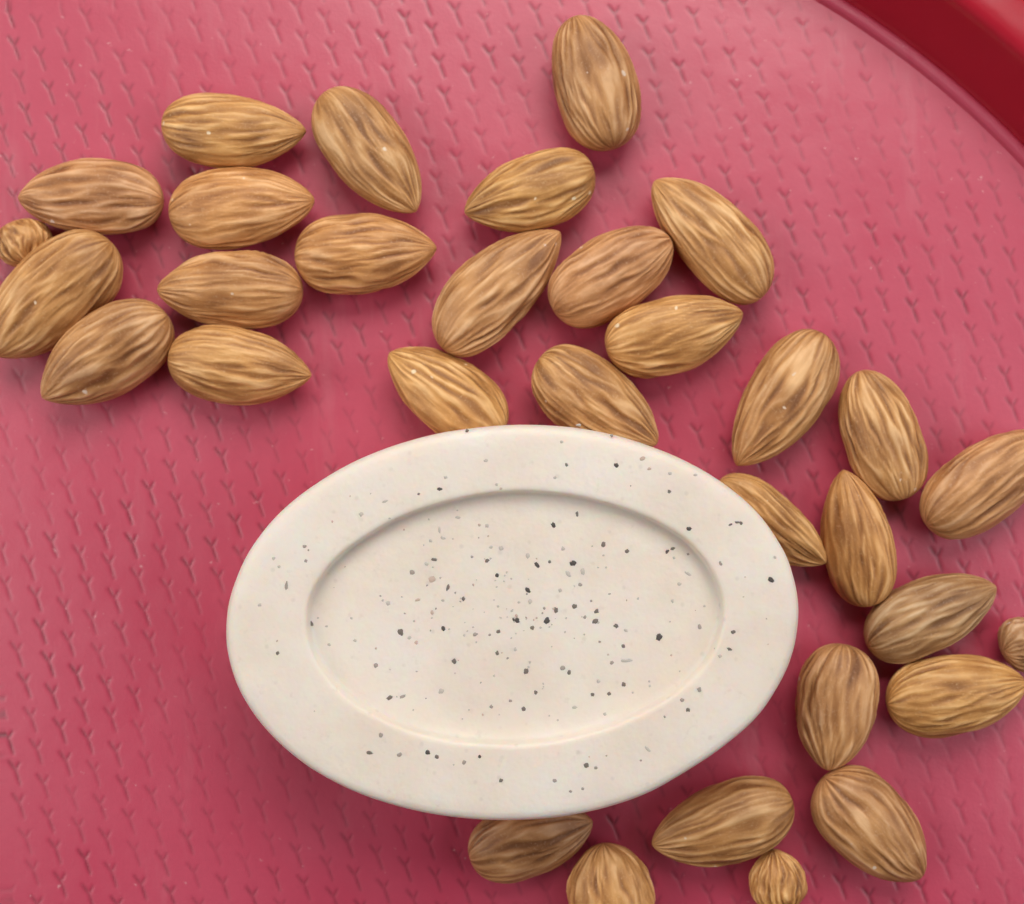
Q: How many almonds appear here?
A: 32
